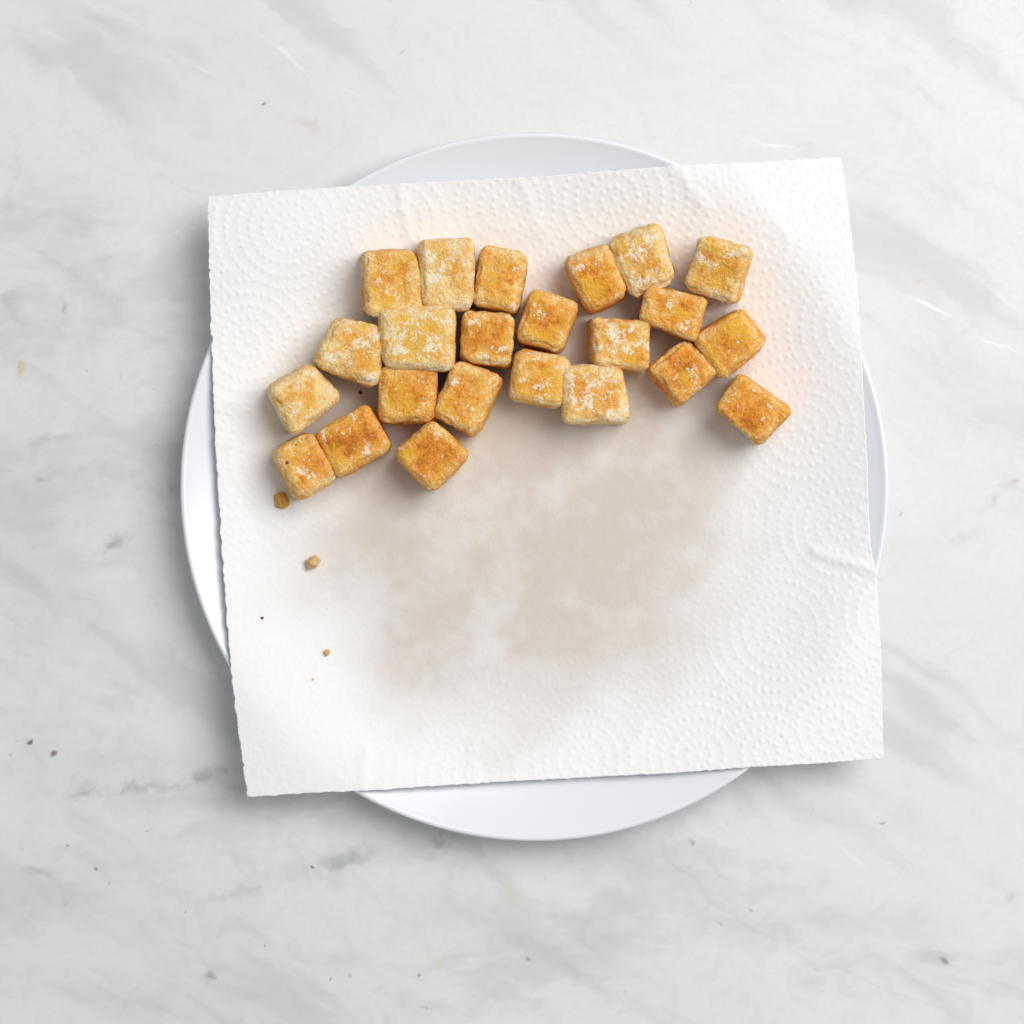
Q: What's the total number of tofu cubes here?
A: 23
